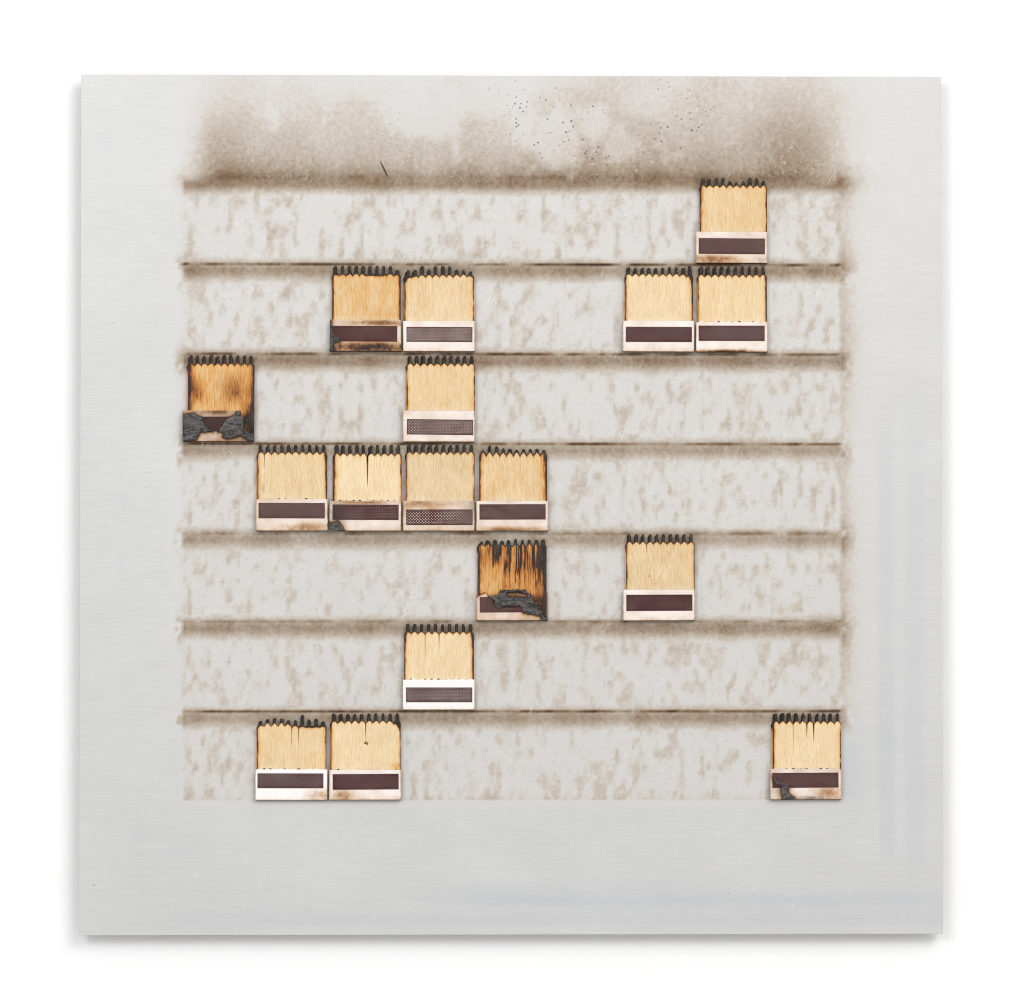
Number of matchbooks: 17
